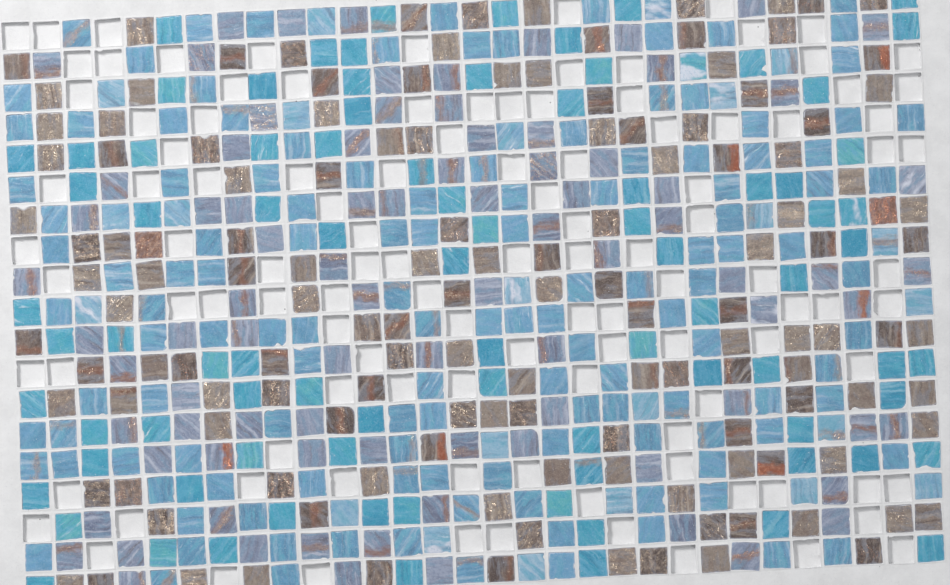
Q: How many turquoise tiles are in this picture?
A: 86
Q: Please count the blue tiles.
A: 152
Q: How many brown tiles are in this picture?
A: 136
